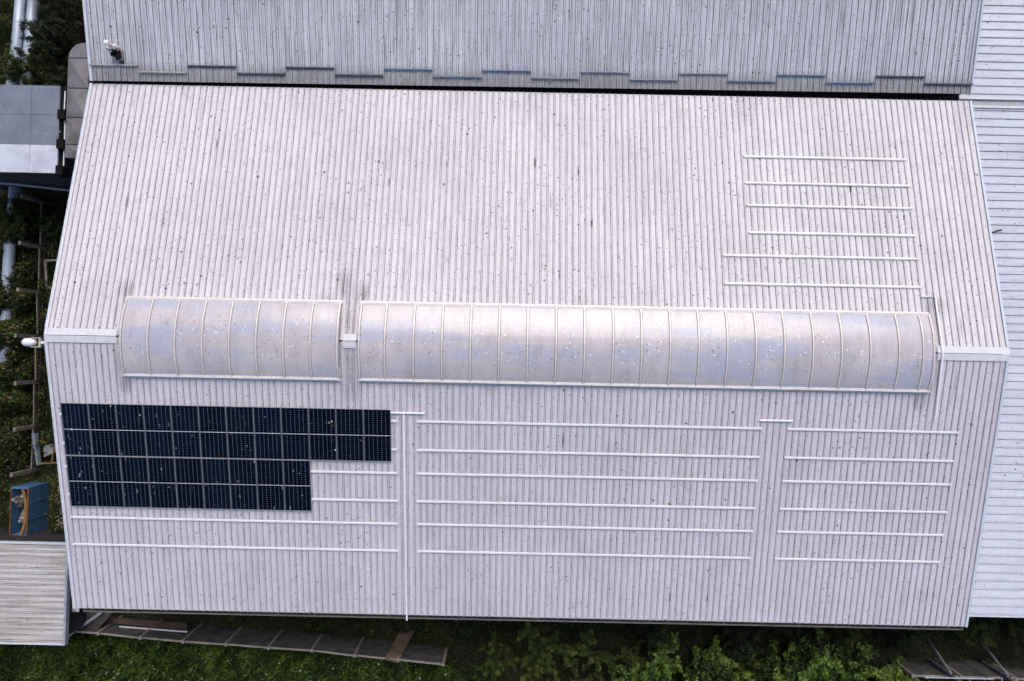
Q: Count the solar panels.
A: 21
